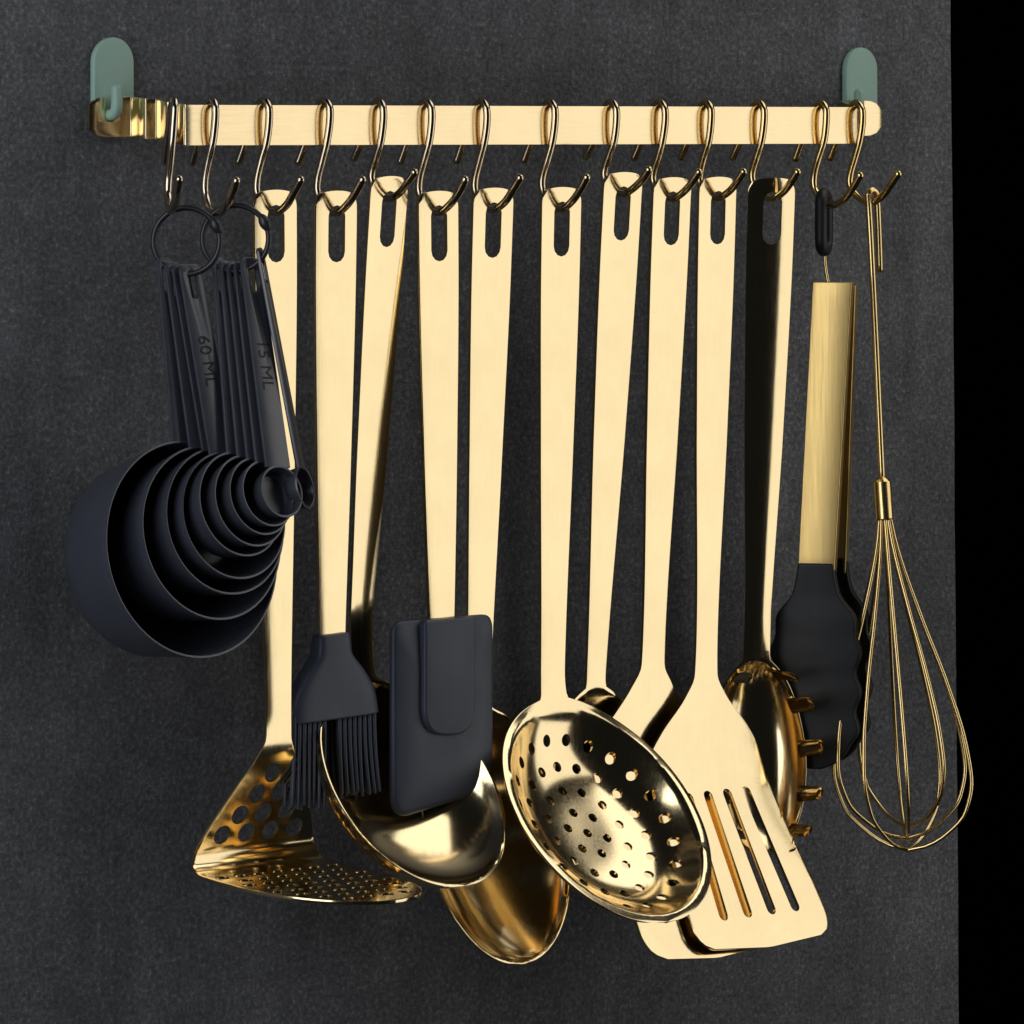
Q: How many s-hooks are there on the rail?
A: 14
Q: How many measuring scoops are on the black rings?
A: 10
